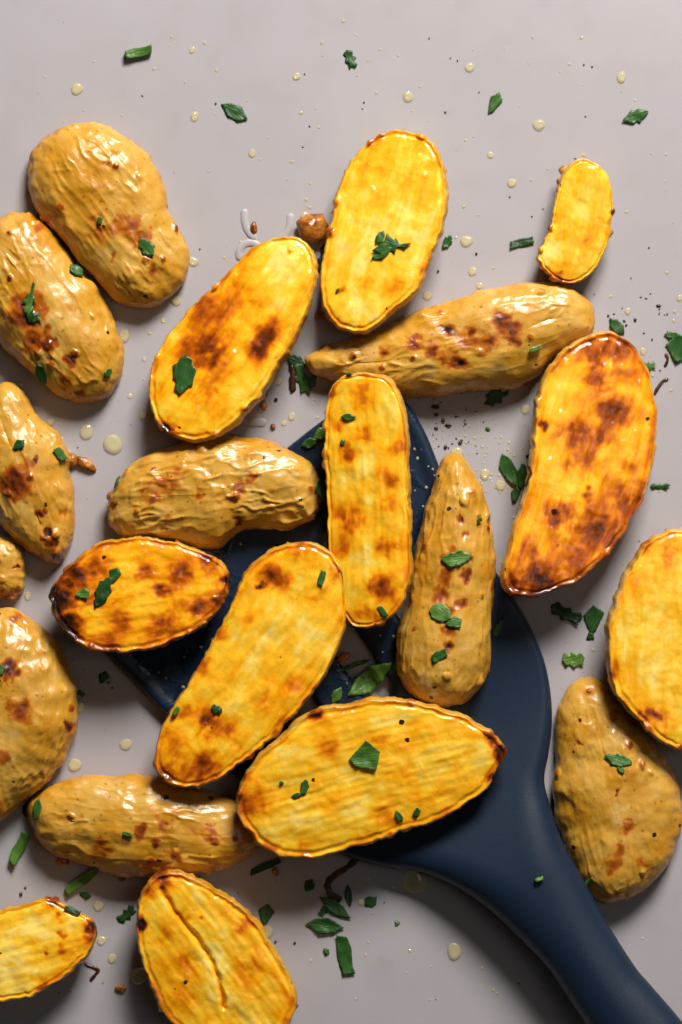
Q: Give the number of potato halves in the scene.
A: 21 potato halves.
